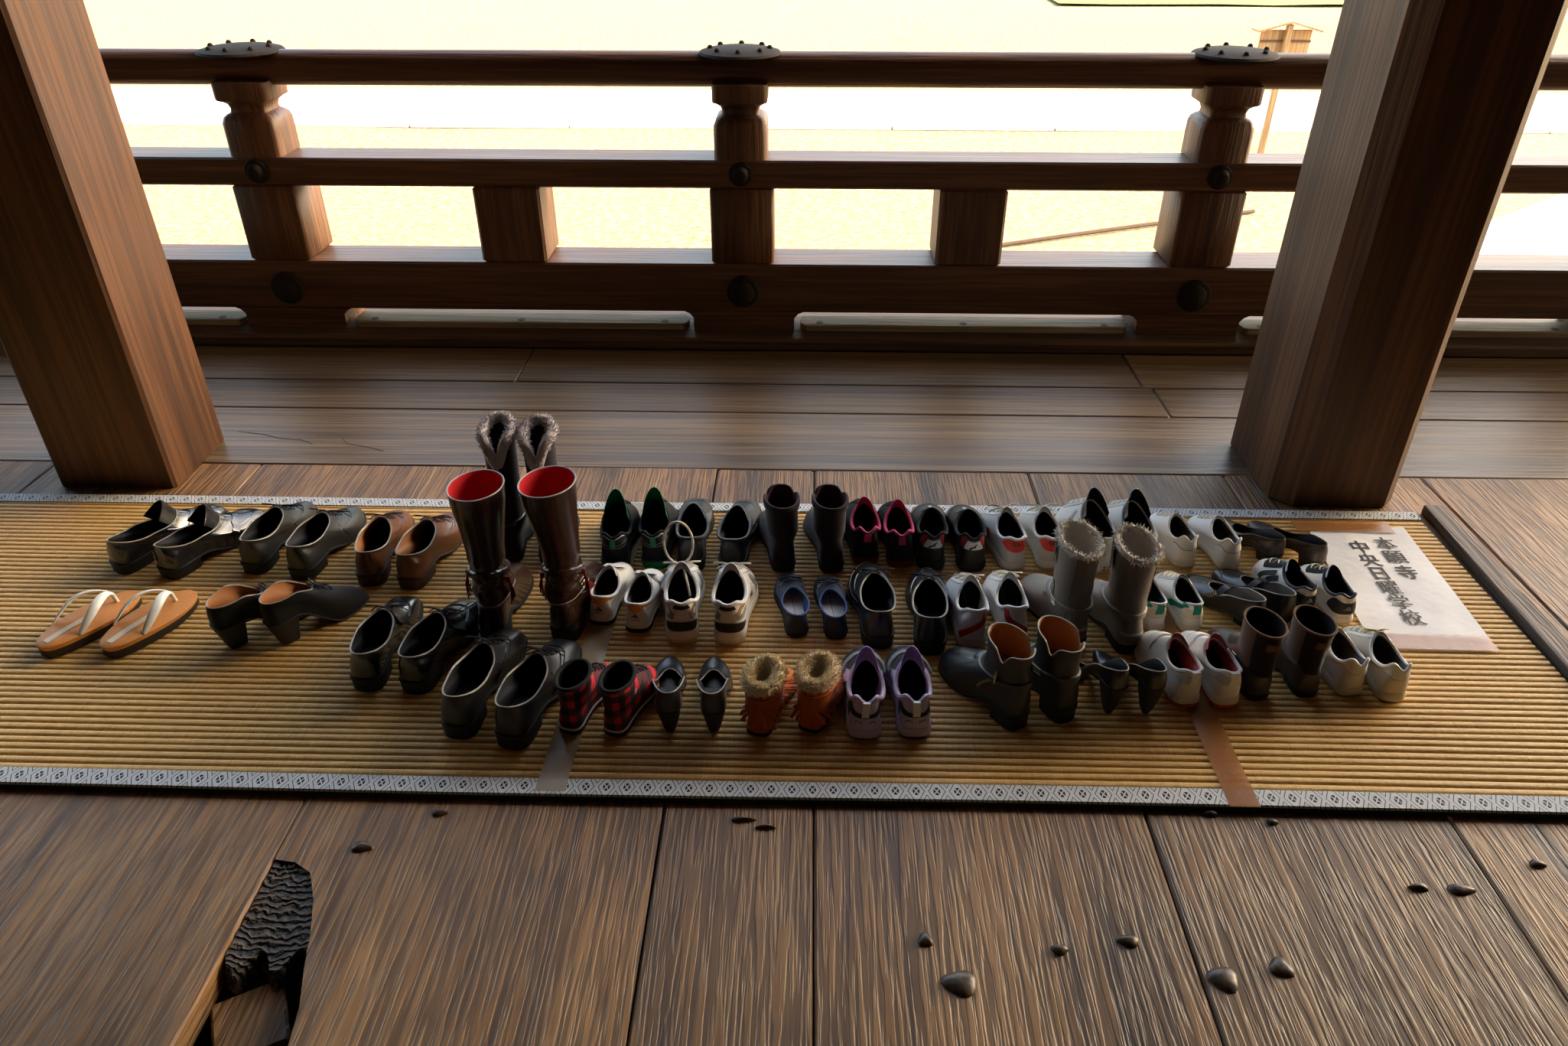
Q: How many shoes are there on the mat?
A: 72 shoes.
